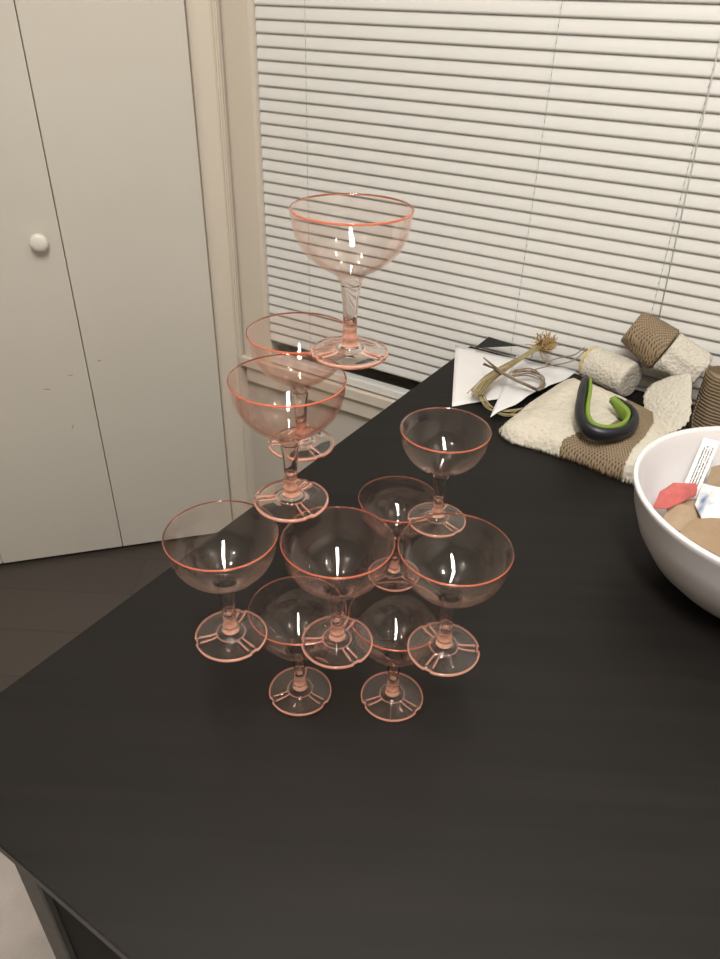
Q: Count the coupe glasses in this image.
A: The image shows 10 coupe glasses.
